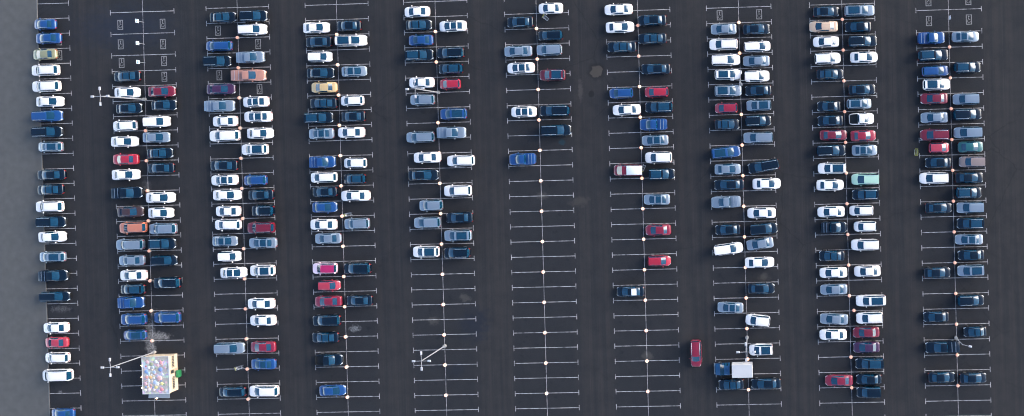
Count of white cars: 84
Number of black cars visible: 95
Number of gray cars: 46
